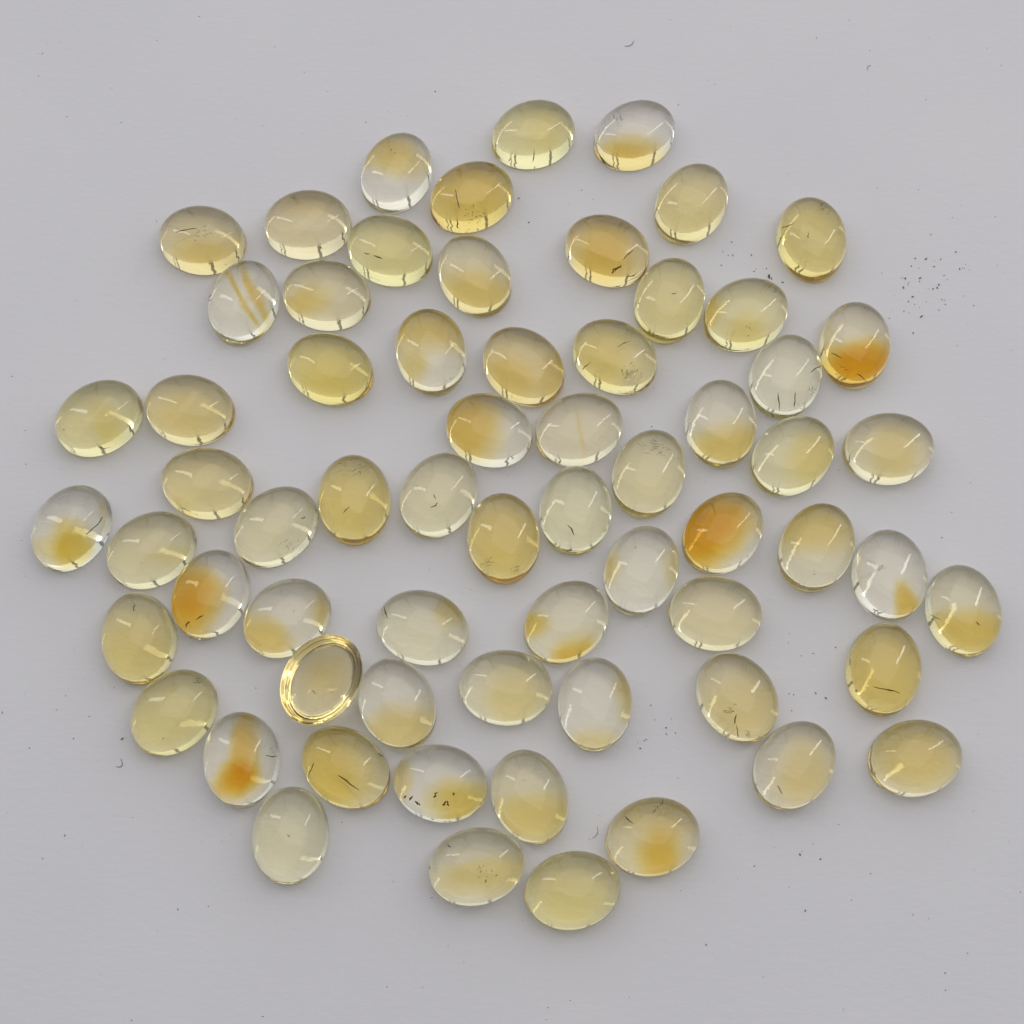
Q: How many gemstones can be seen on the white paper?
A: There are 65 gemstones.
